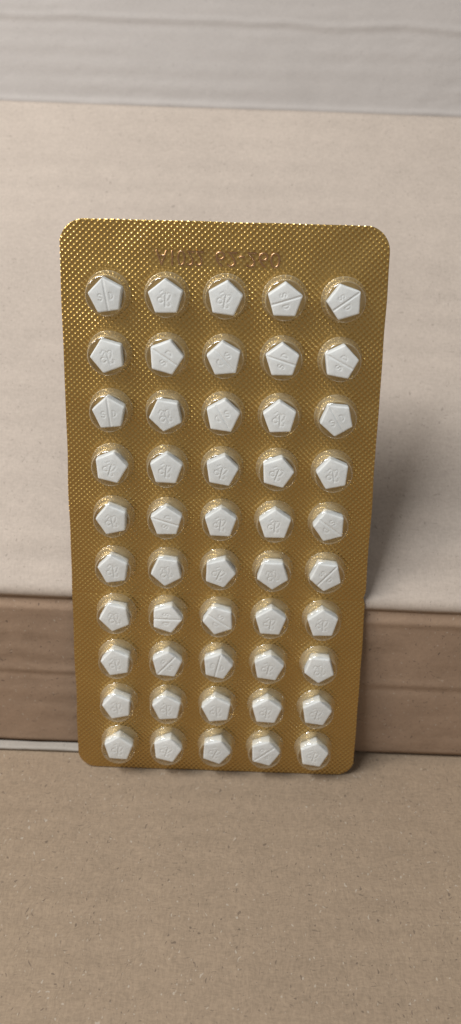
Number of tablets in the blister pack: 50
